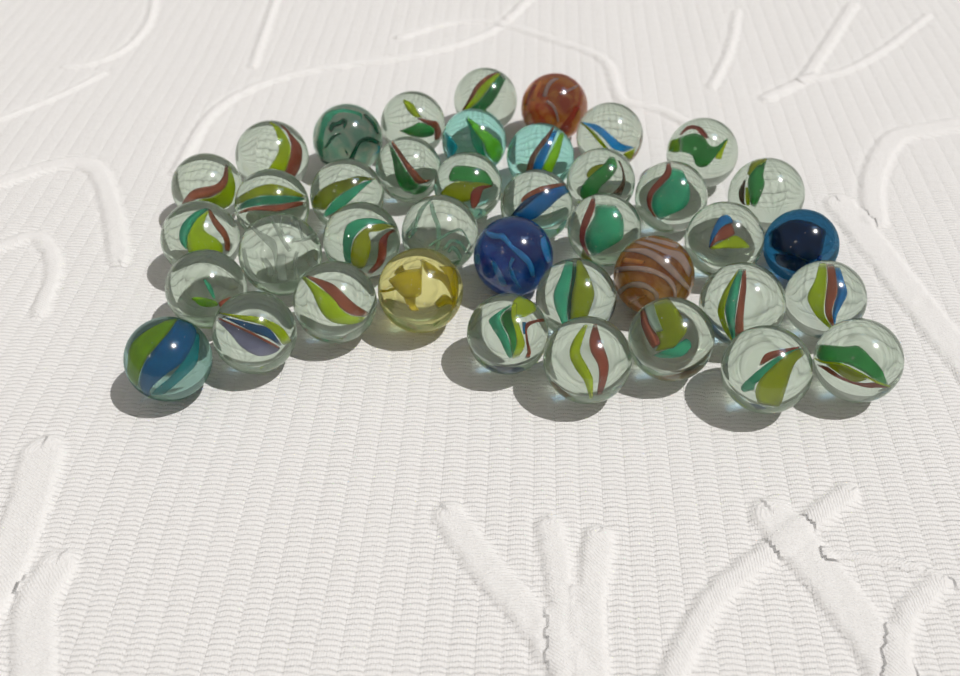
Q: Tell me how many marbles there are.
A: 40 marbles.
